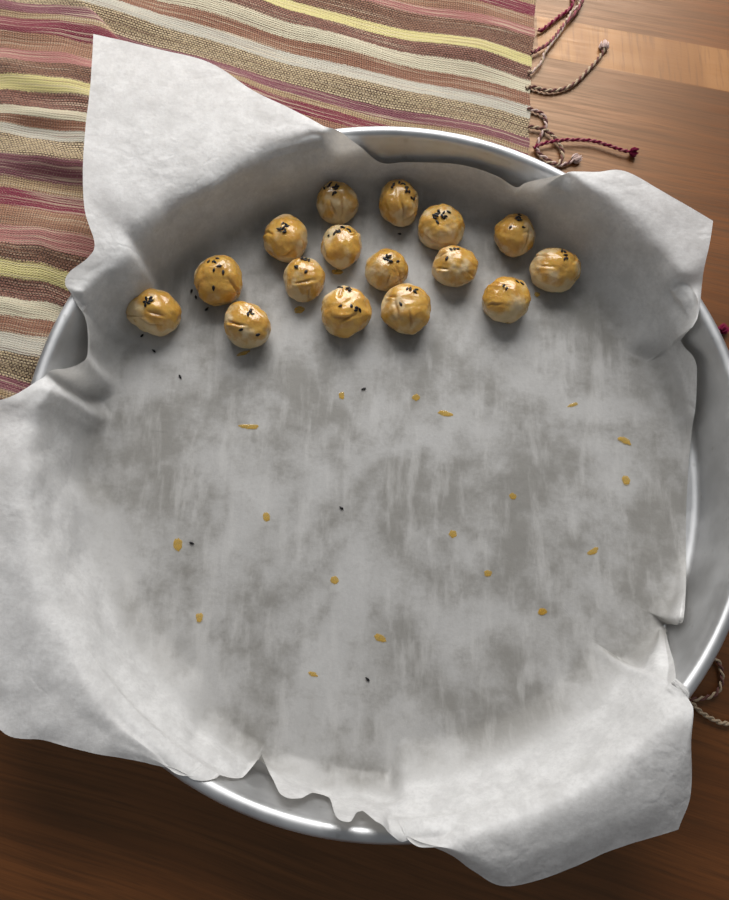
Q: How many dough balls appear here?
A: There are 16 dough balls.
